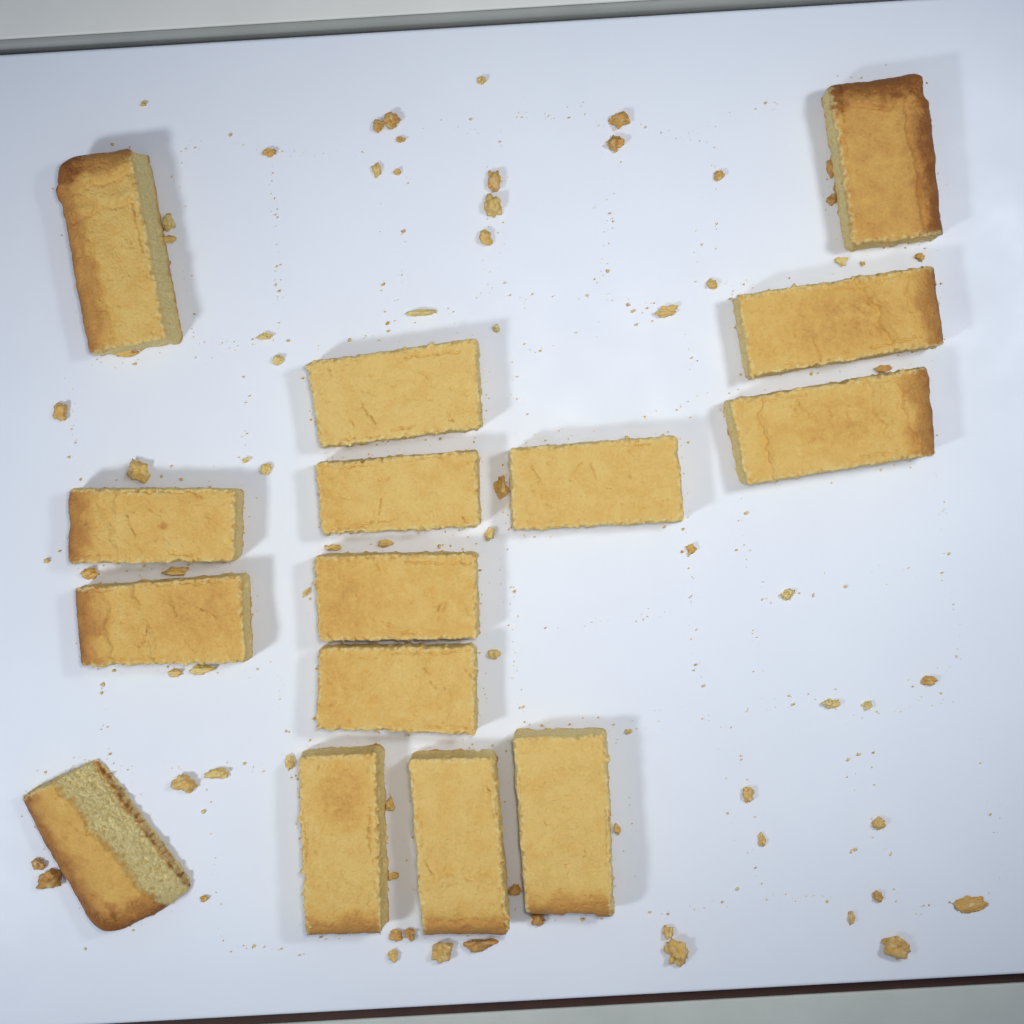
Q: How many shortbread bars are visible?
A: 15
